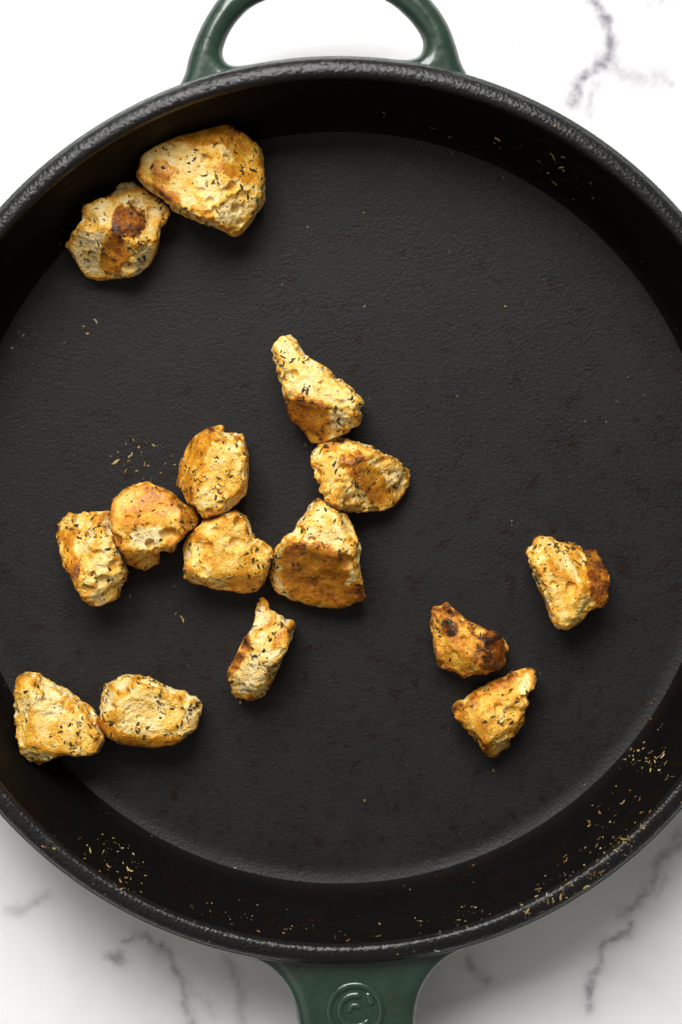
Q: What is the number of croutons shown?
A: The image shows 15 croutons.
